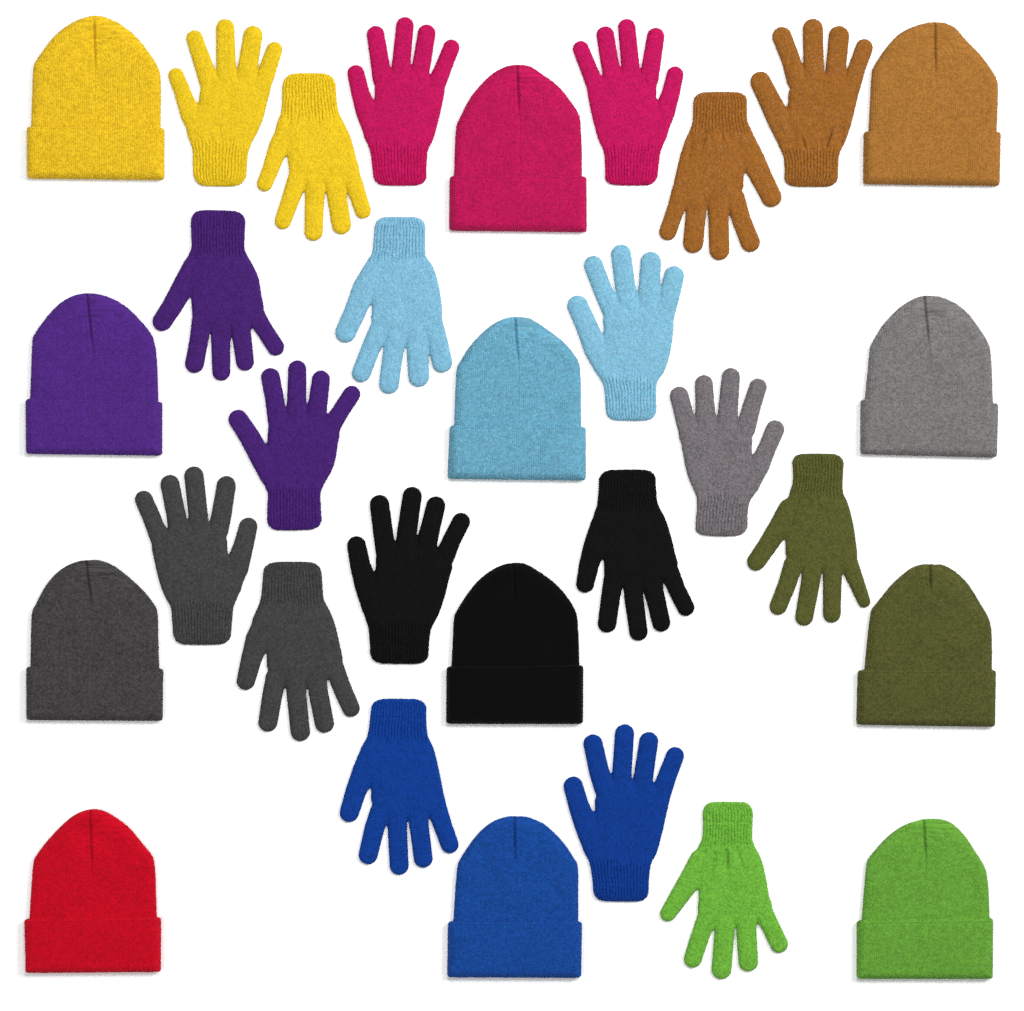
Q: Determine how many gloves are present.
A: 19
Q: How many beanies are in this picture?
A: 12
